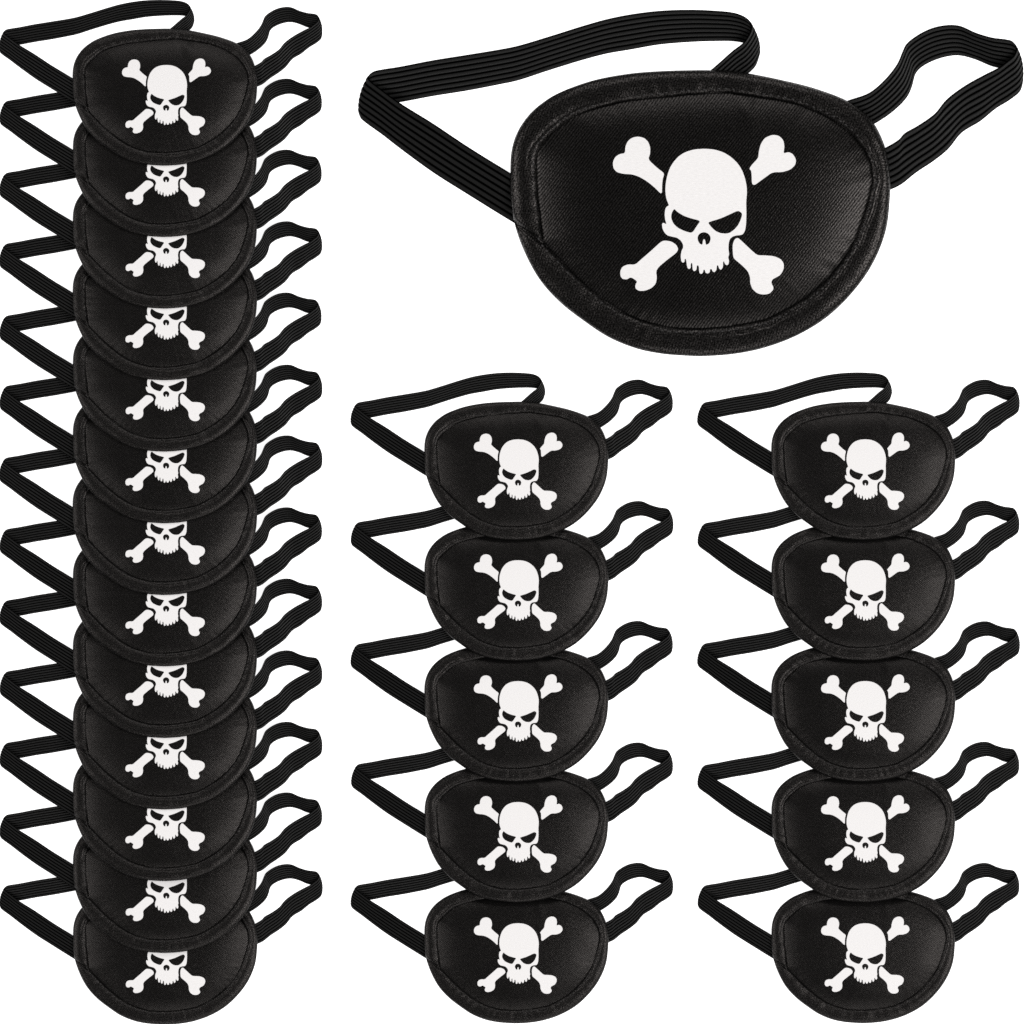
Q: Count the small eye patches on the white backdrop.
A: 23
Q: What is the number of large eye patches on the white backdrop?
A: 1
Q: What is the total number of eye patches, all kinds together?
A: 24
